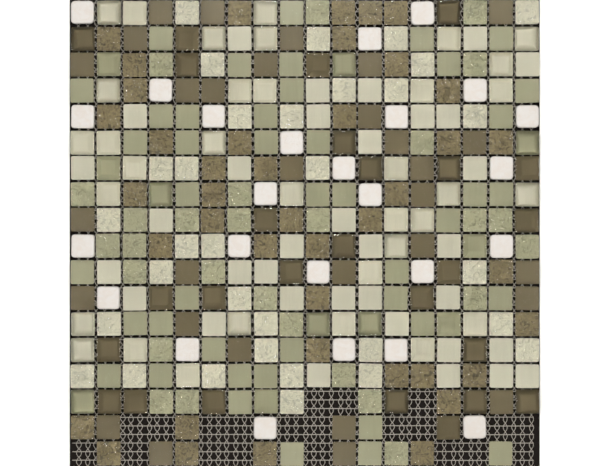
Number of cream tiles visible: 100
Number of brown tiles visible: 97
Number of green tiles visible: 81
